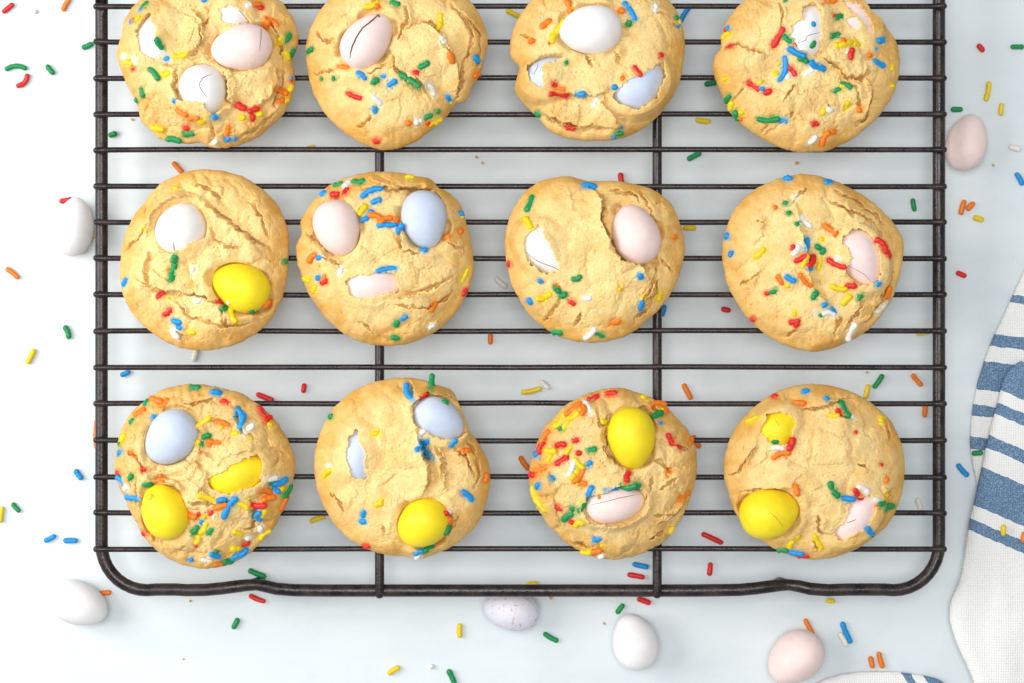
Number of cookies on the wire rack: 12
